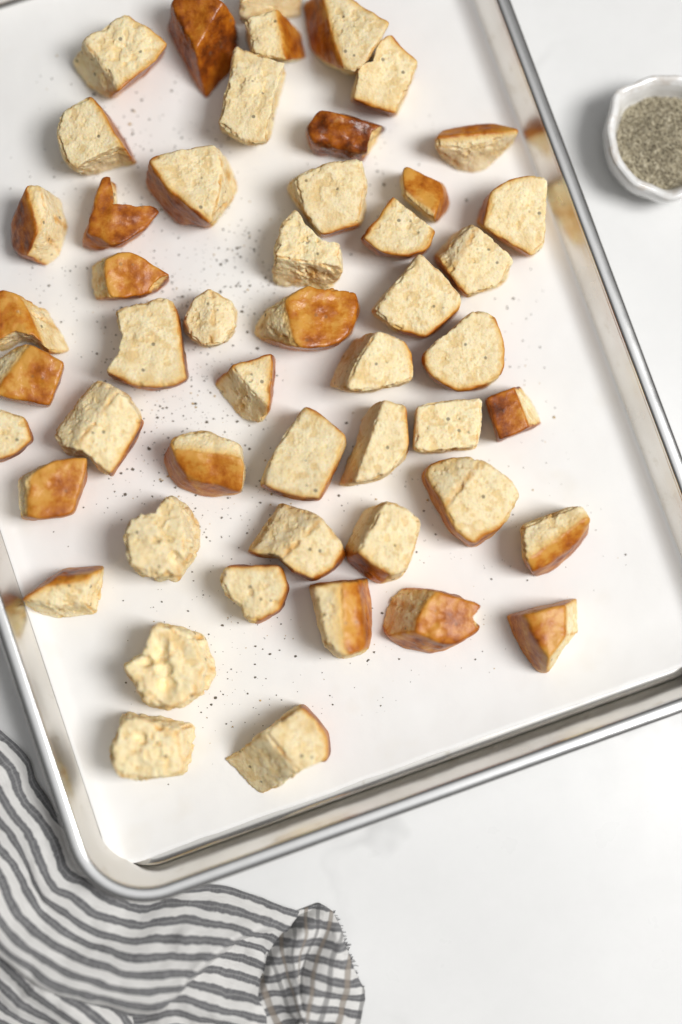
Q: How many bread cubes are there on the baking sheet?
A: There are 50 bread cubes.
